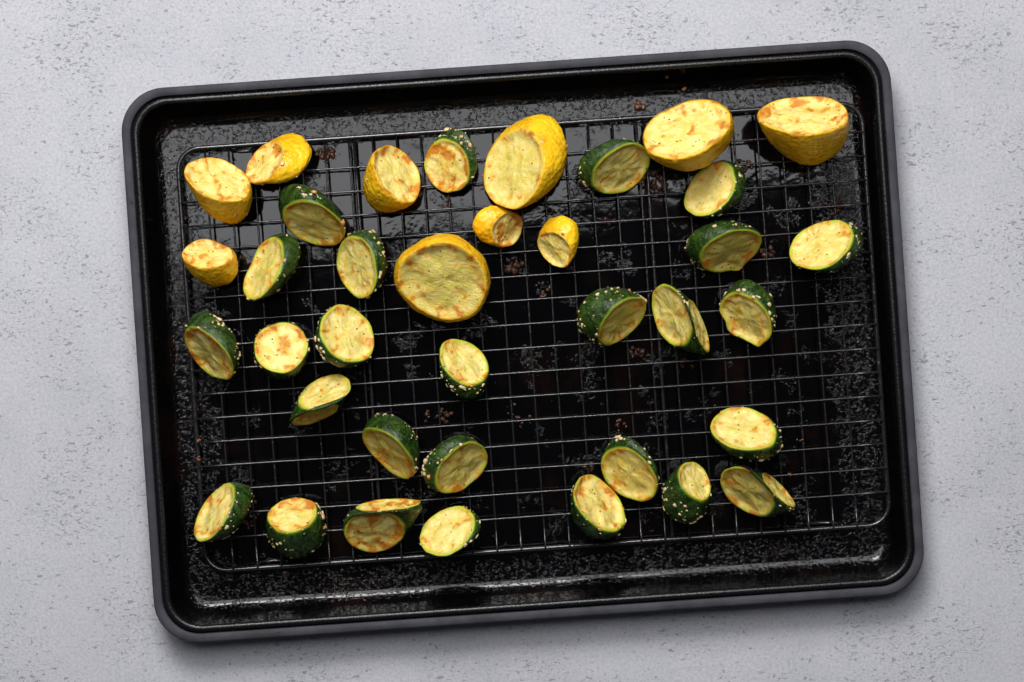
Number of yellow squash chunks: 10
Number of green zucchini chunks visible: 27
